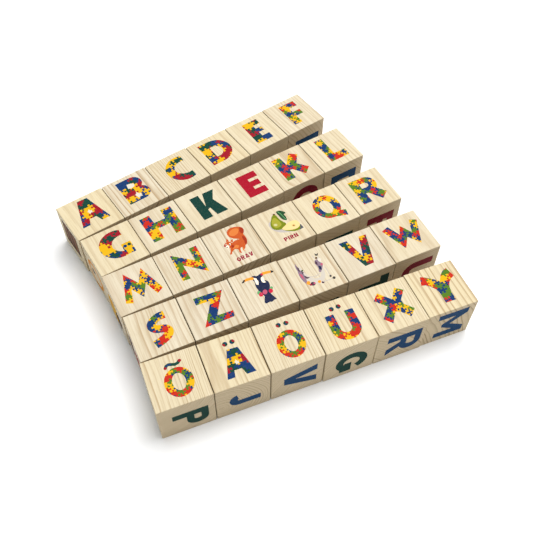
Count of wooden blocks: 30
